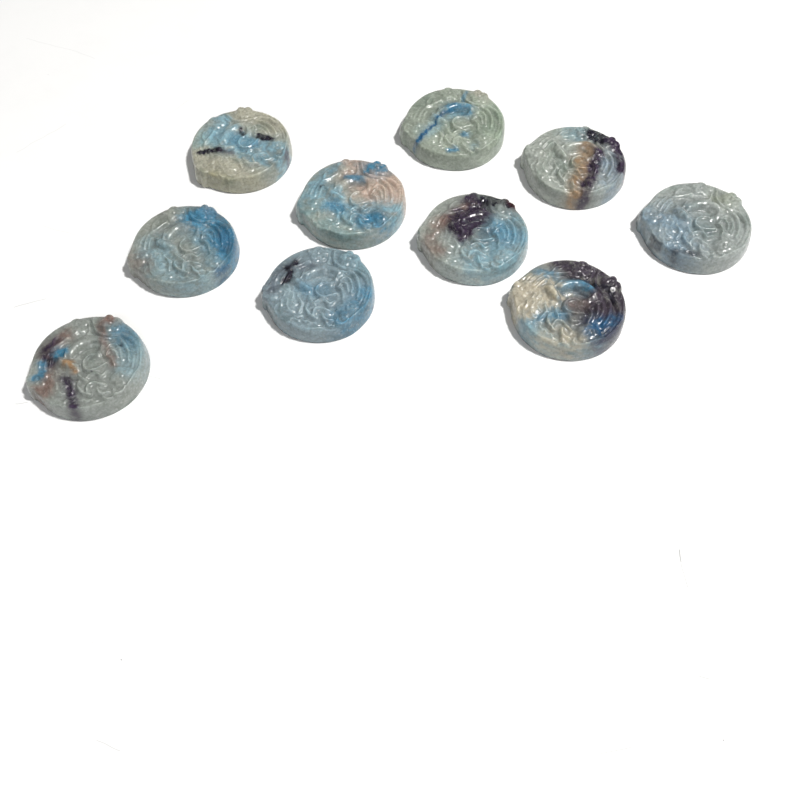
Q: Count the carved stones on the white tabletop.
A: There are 10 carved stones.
